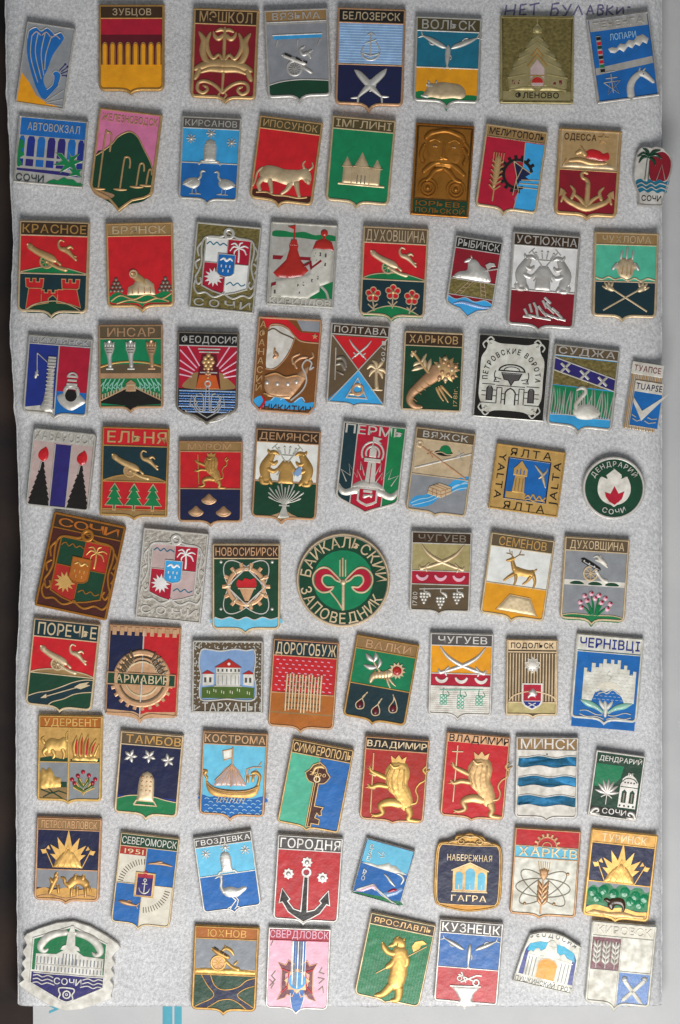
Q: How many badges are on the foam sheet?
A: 80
